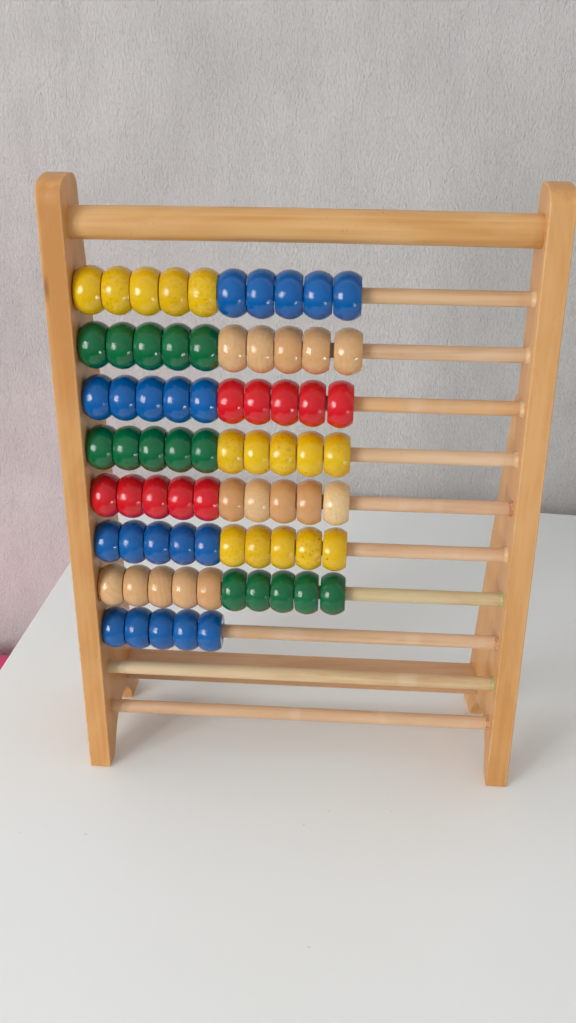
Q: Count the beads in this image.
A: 75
